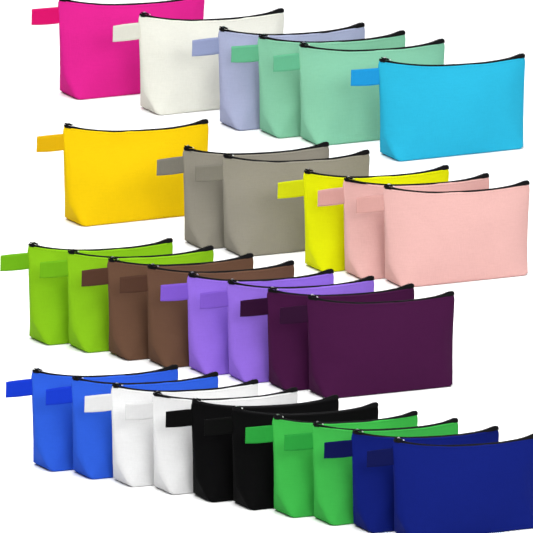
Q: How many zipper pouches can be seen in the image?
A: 30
